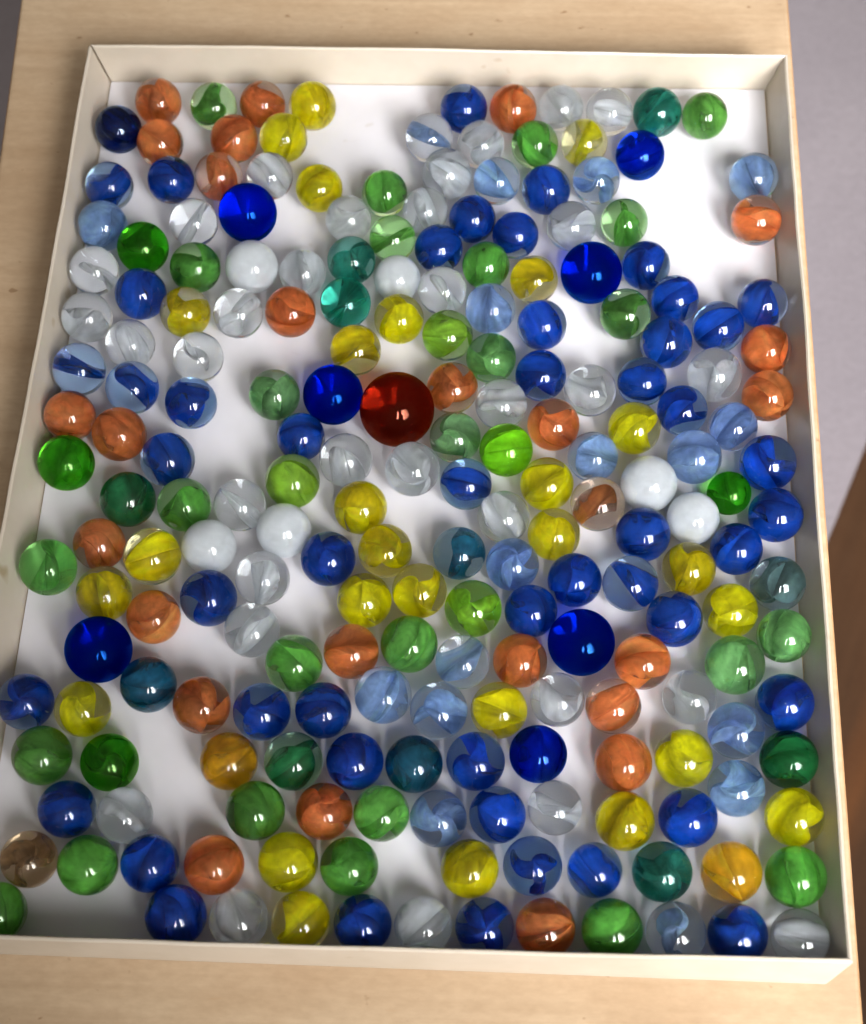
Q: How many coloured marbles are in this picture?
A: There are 176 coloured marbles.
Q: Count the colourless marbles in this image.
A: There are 38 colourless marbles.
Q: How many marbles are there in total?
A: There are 214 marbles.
